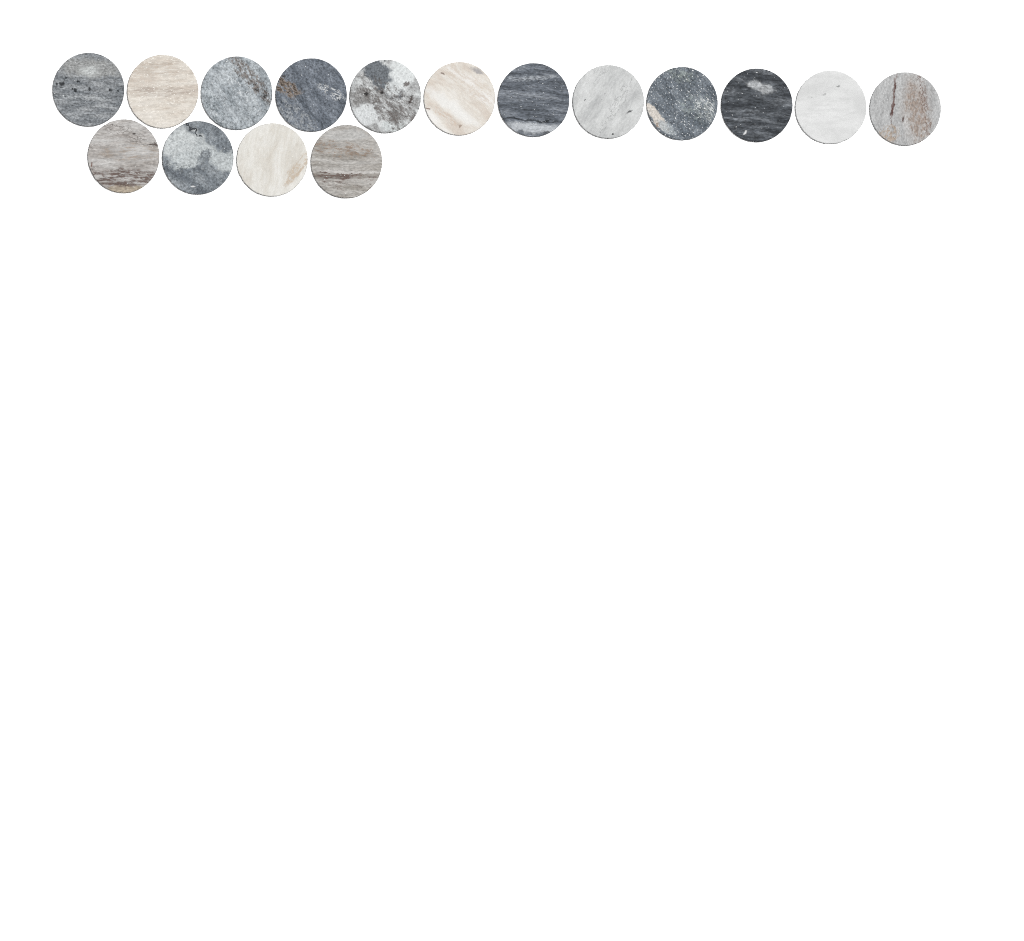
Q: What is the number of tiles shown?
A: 16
